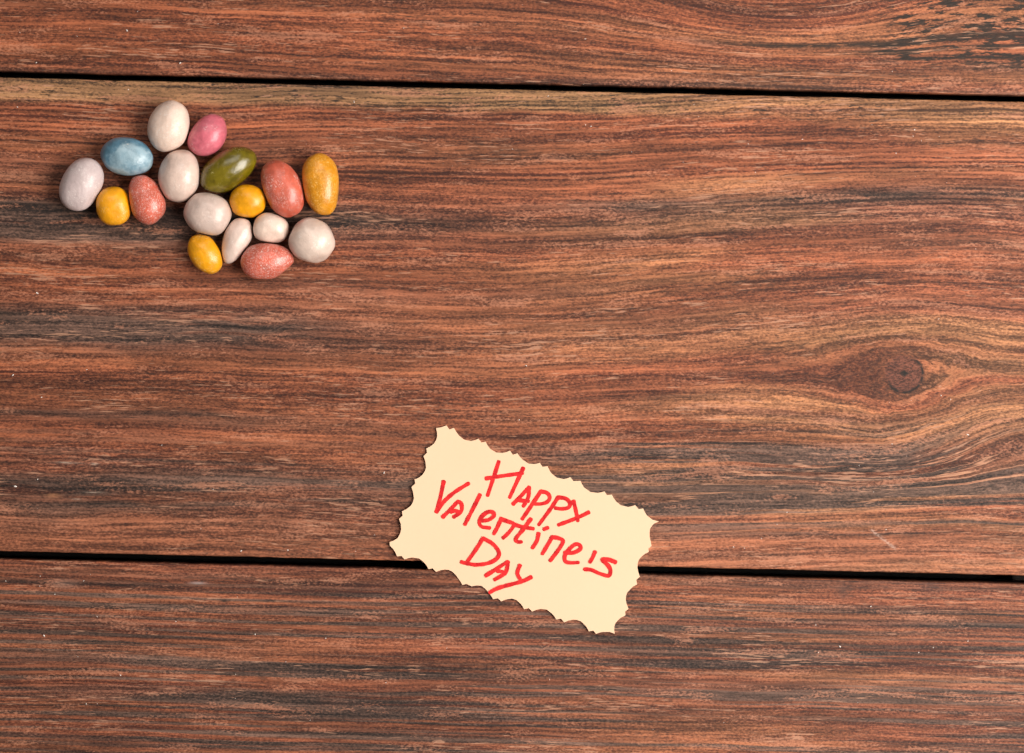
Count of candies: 17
